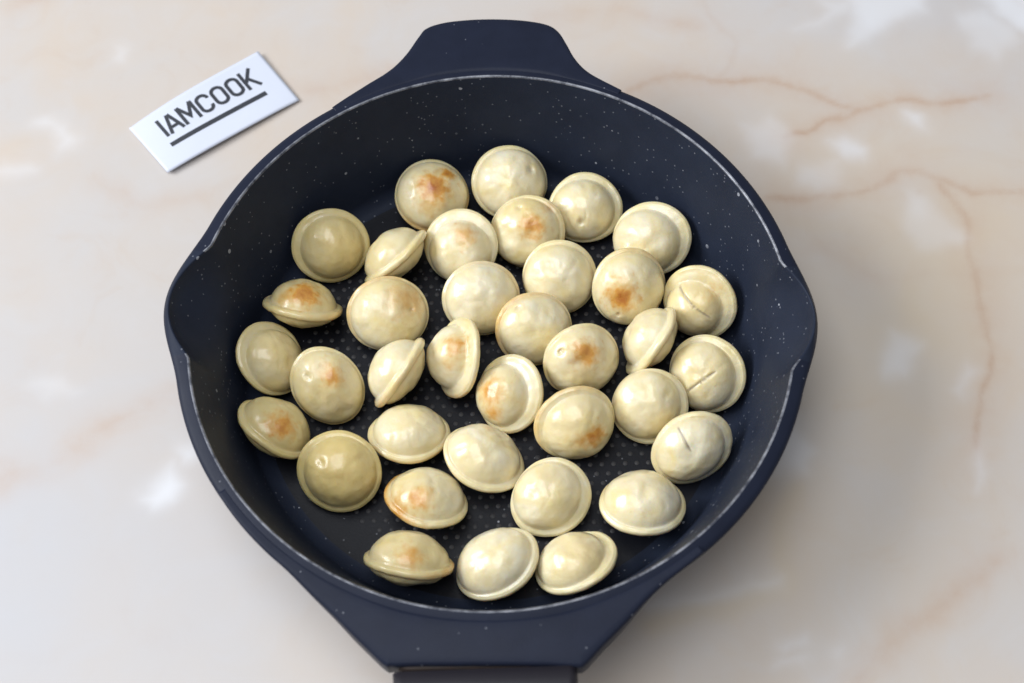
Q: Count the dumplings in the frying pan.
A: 36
